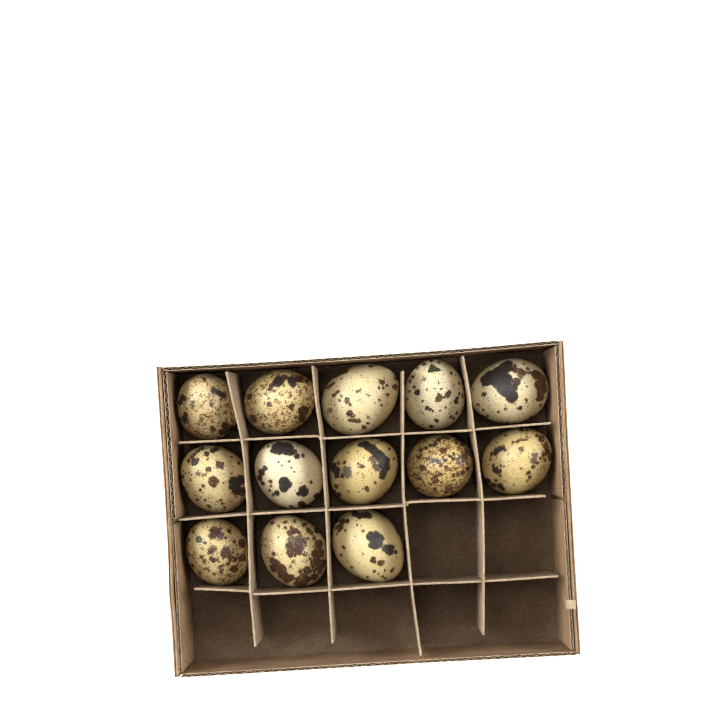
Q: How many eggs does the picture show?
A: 13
